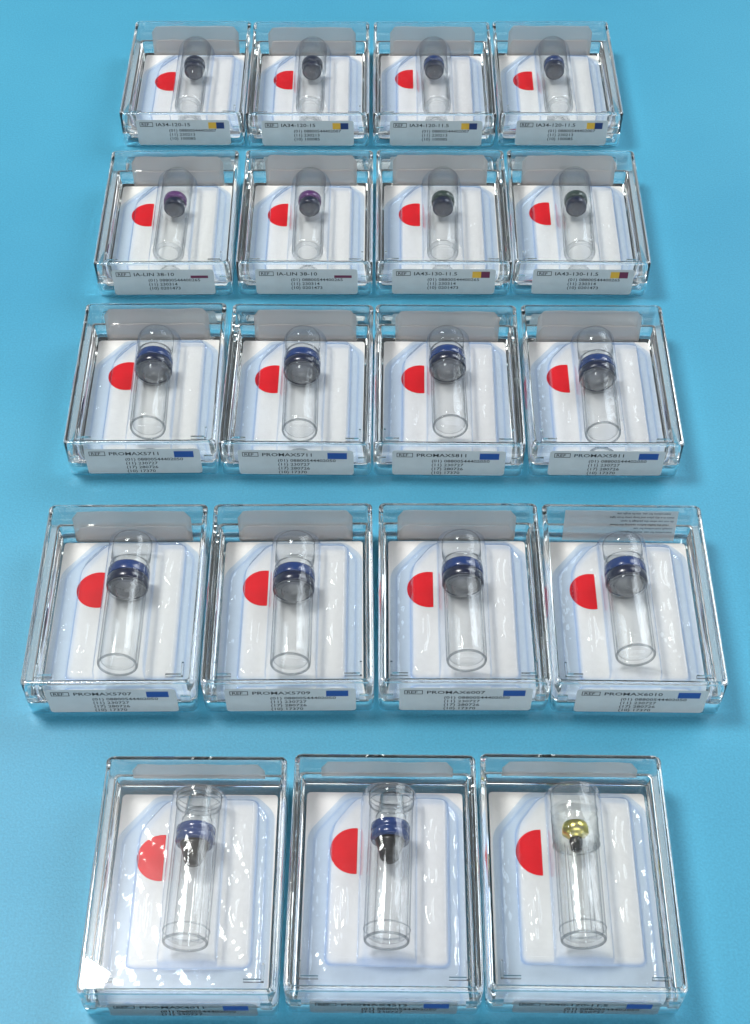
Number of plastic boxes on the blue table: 19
